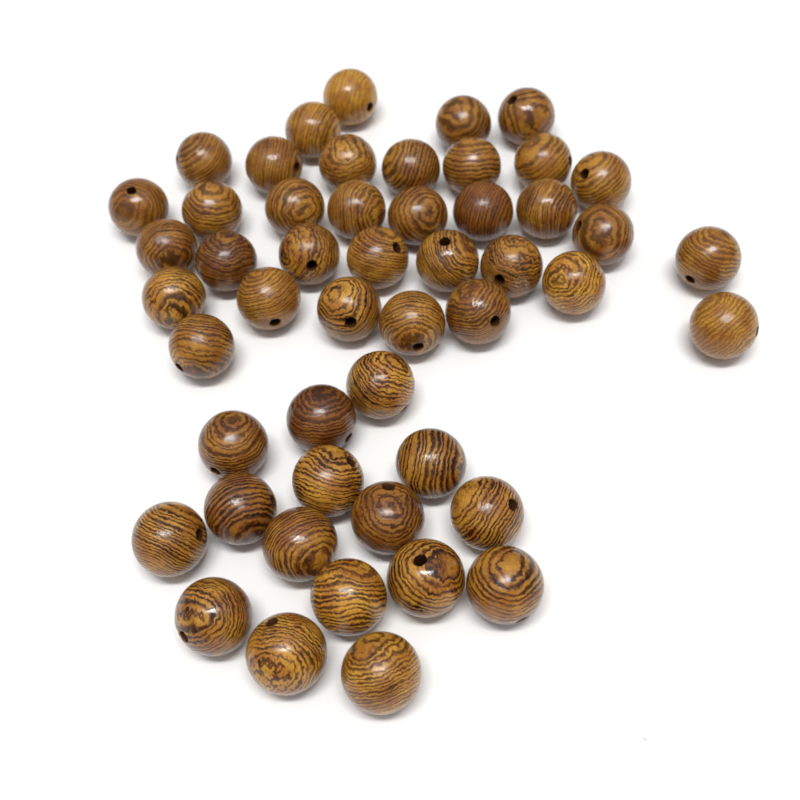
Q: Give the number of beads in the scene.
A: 50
